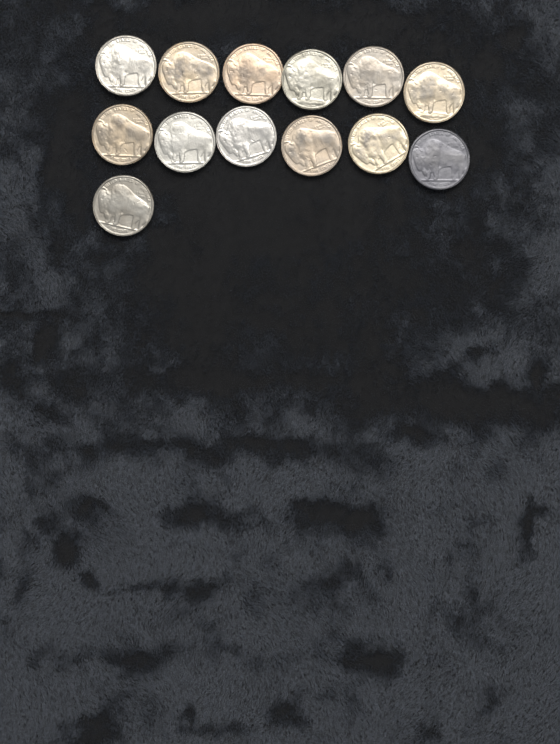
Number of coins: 13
